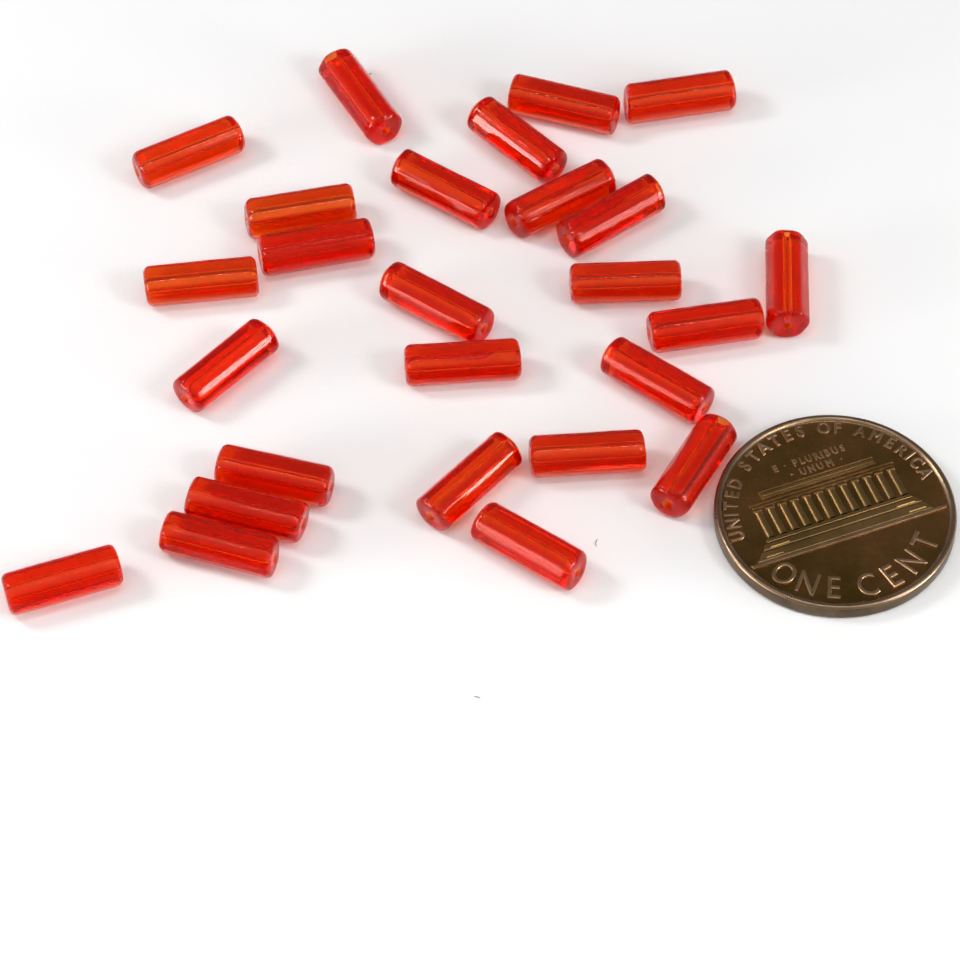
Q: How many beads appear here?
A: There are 26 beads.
